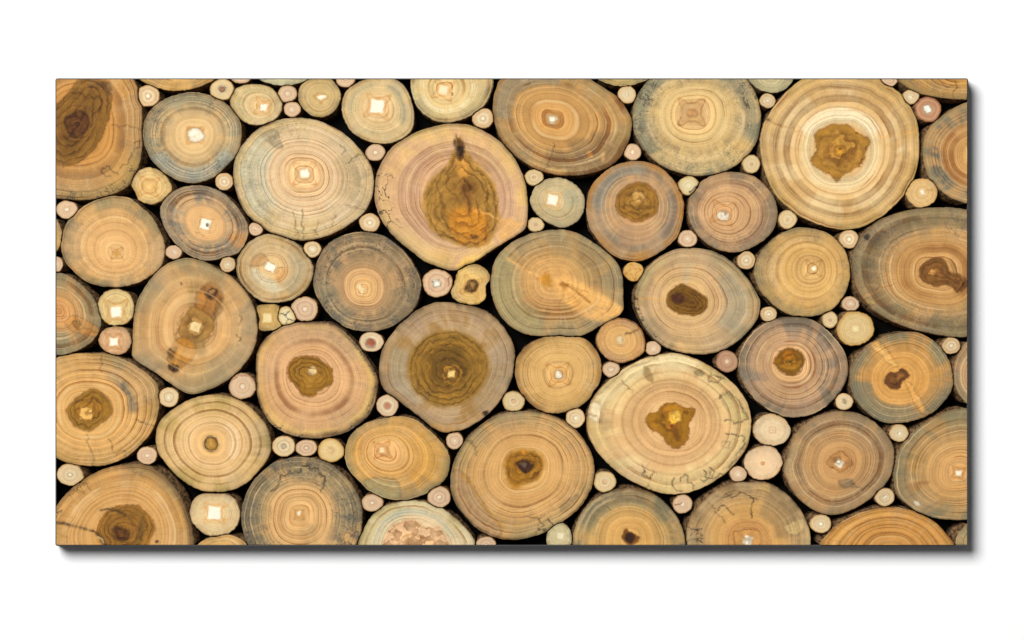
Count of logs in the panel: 127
